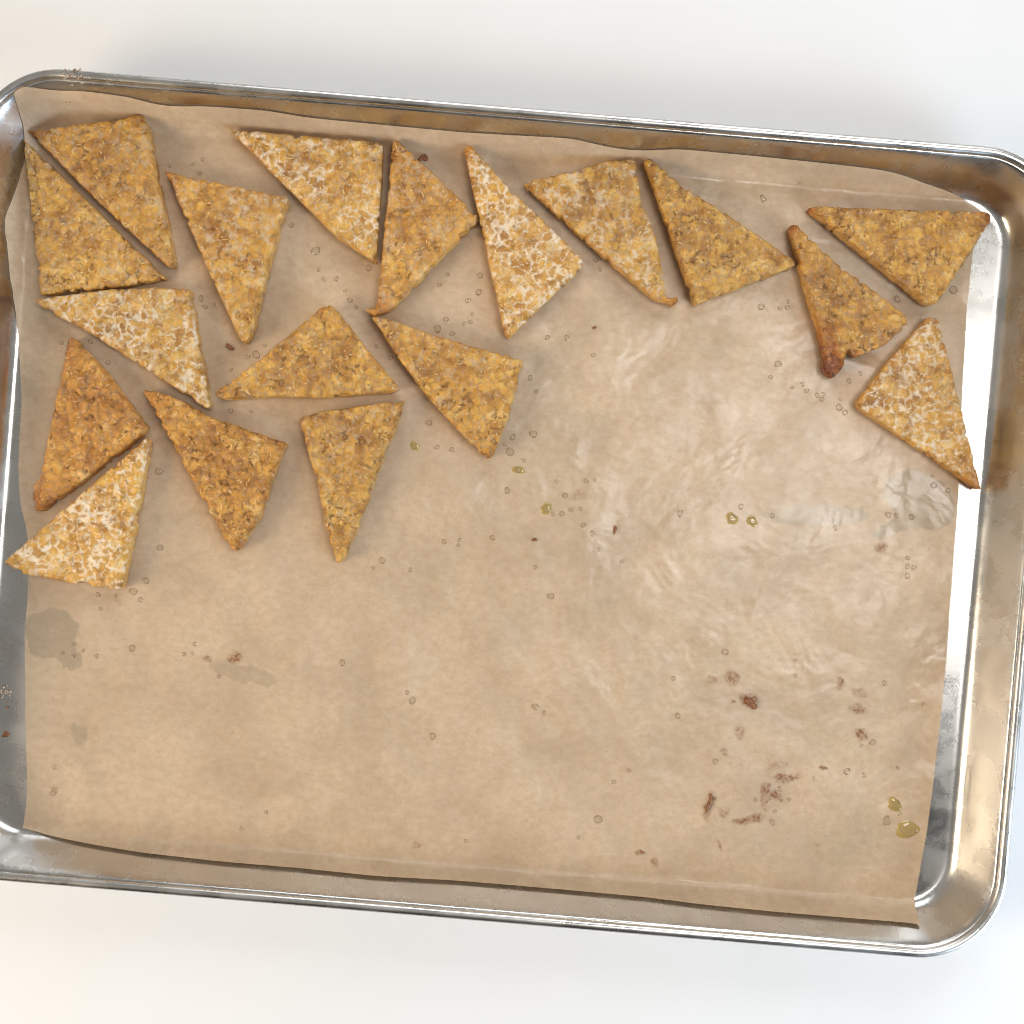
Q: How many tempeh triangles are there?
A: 18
